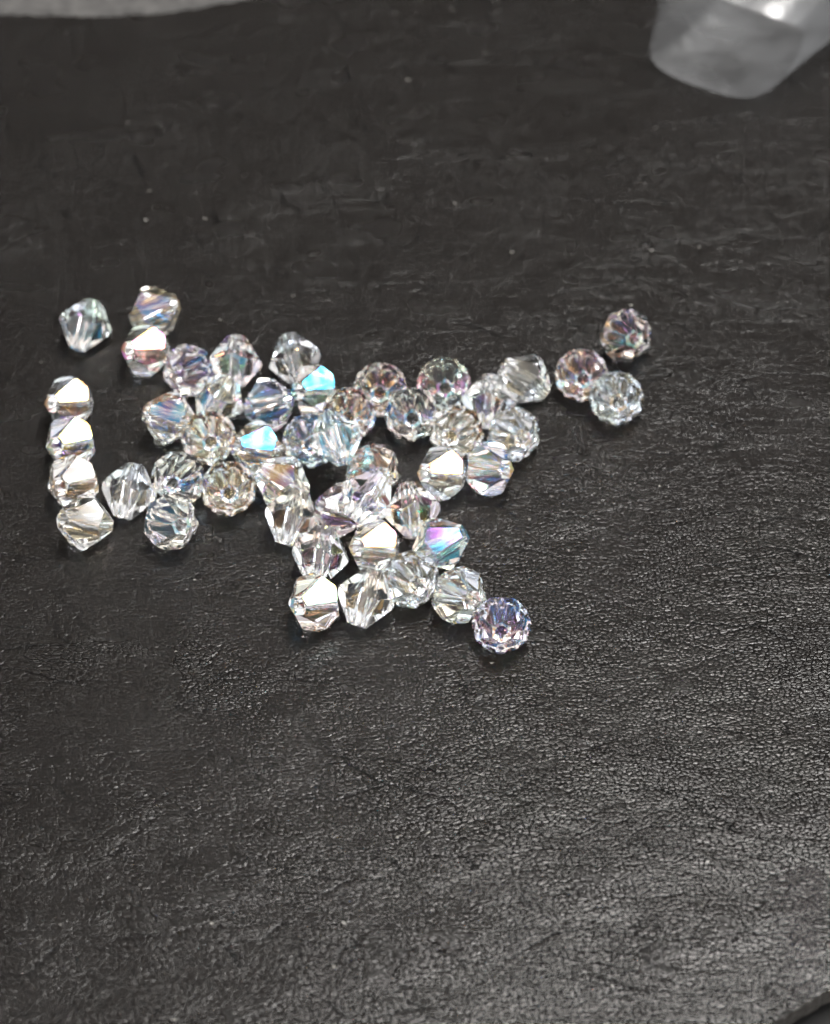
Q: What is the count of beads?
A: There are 49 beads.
